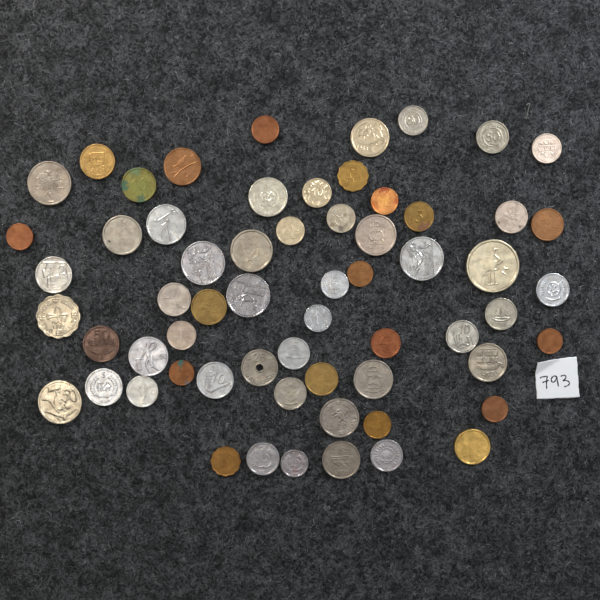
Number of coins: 62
